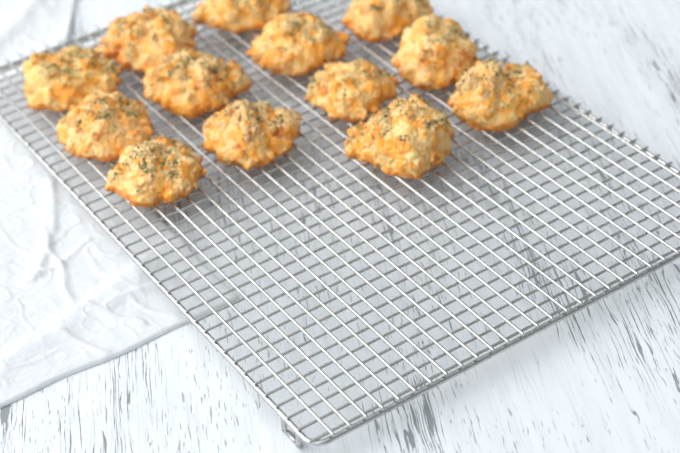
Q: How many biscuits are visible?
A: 13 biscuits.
